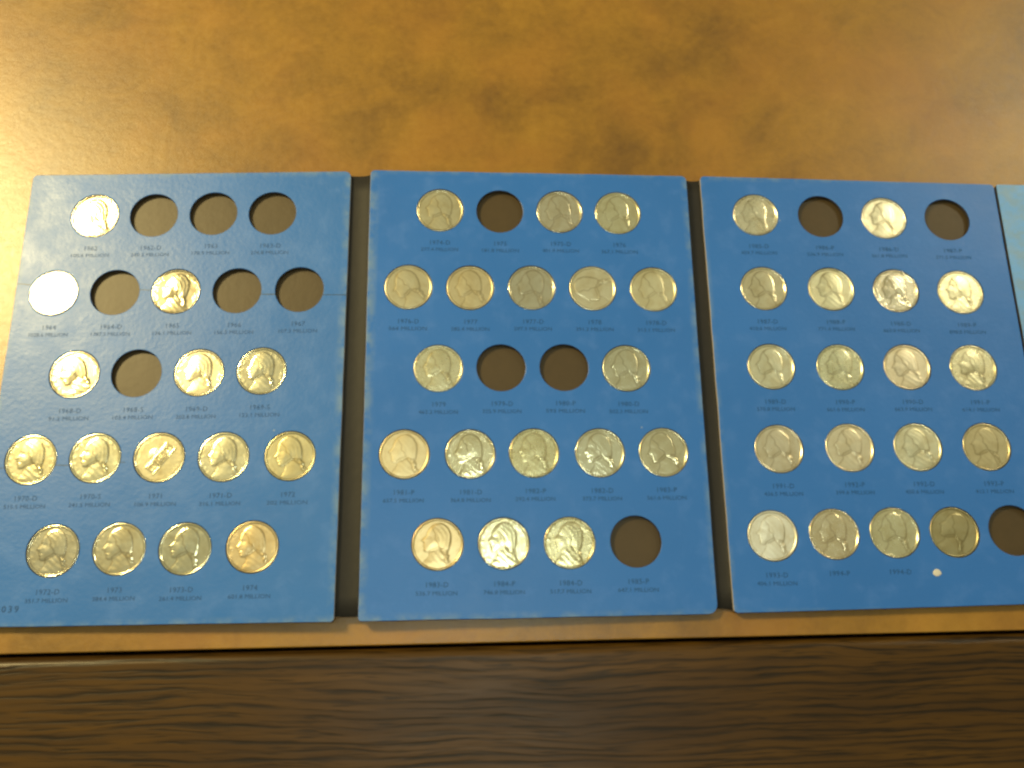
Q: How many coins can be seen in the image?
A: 51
